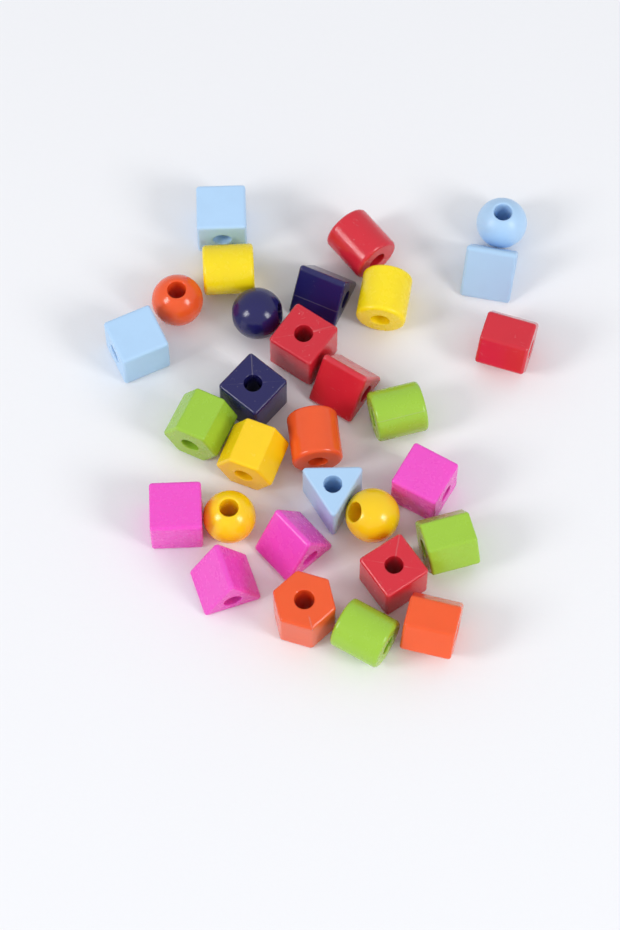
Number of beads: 30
